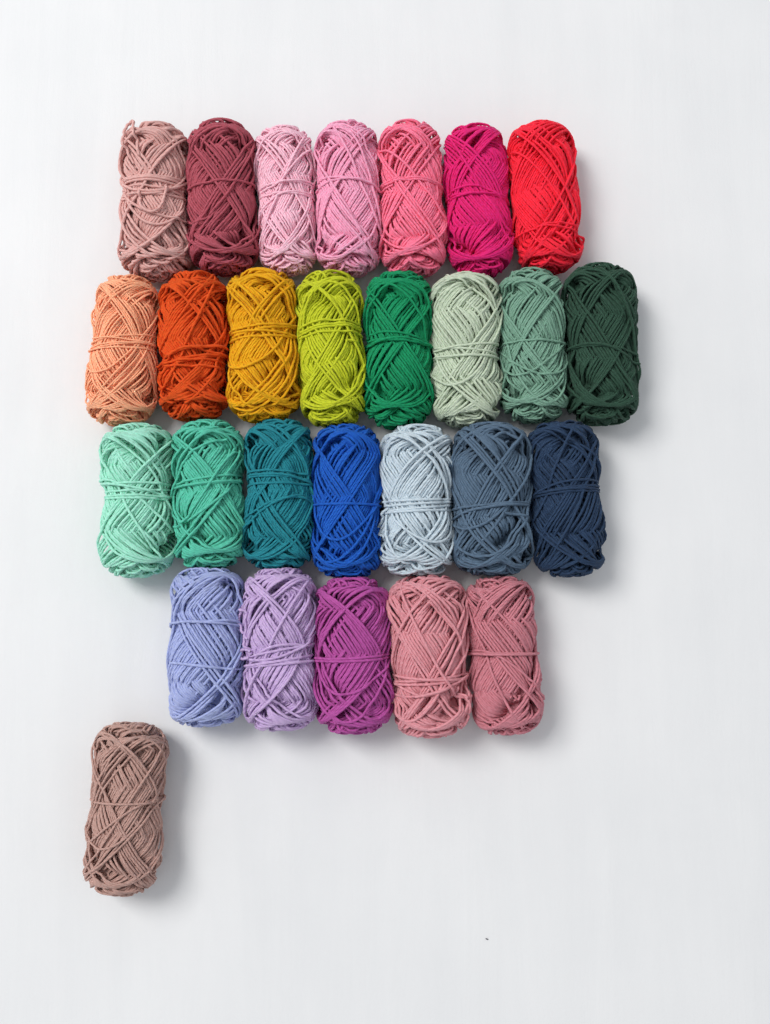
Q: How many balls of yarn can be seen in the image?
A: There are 28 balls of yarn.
